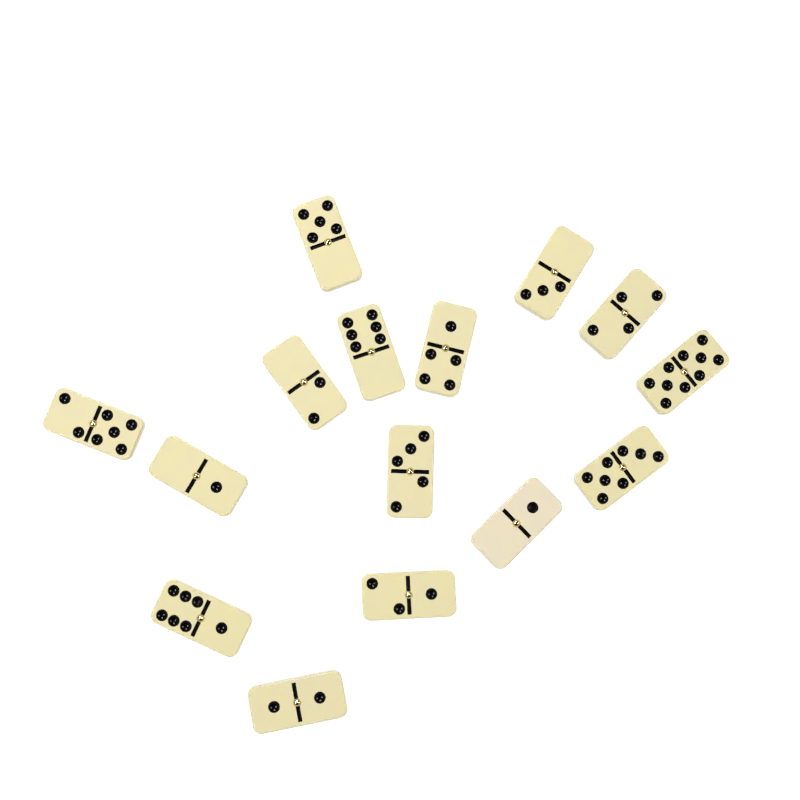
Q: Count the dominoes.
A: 15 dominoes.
